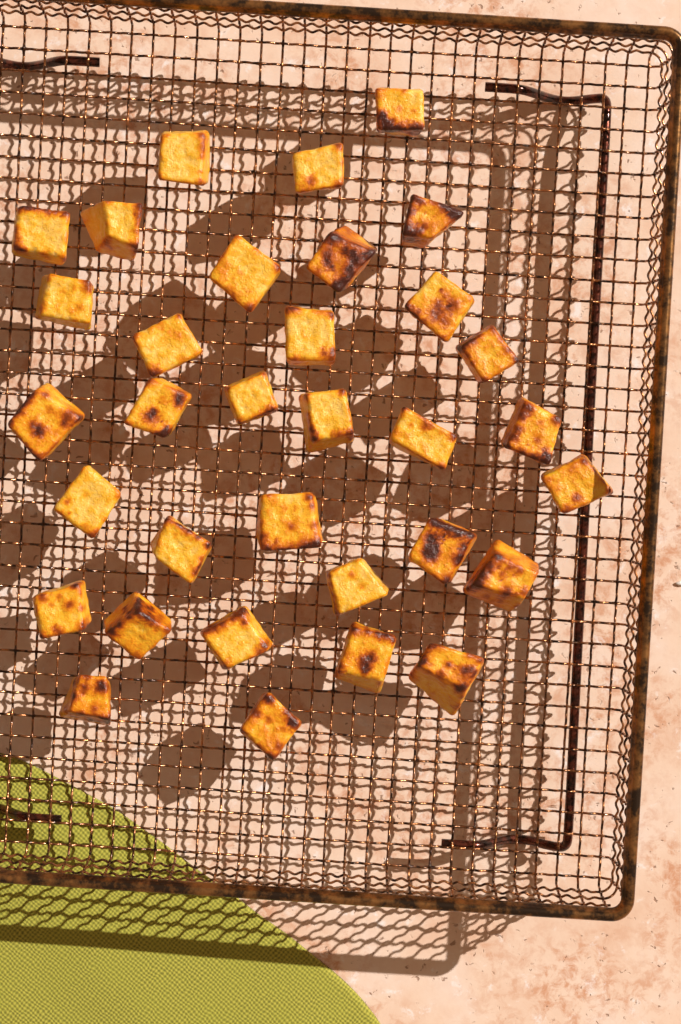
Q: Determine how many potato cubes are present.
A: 33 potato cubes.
